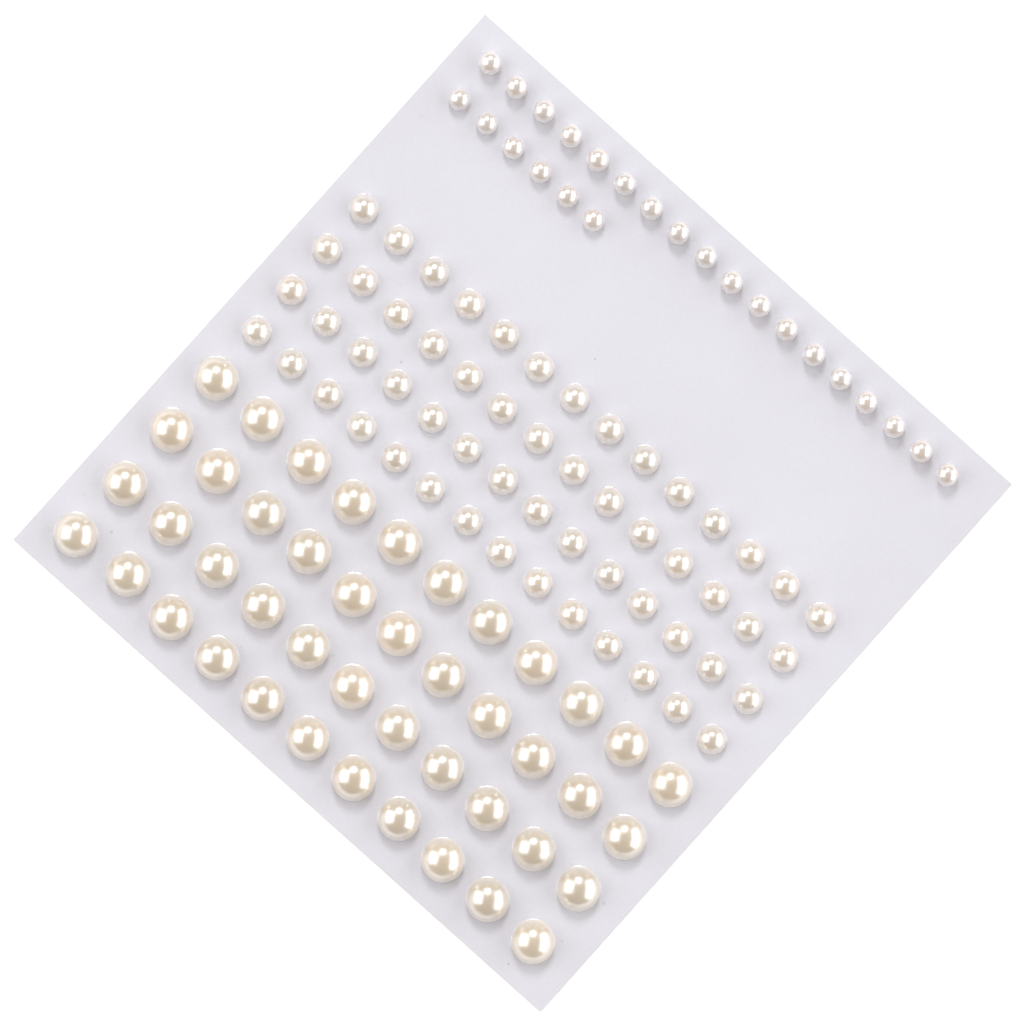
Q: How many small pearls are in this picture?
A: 24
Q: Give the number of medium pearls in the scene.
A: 56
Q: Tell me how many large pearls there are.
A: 44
